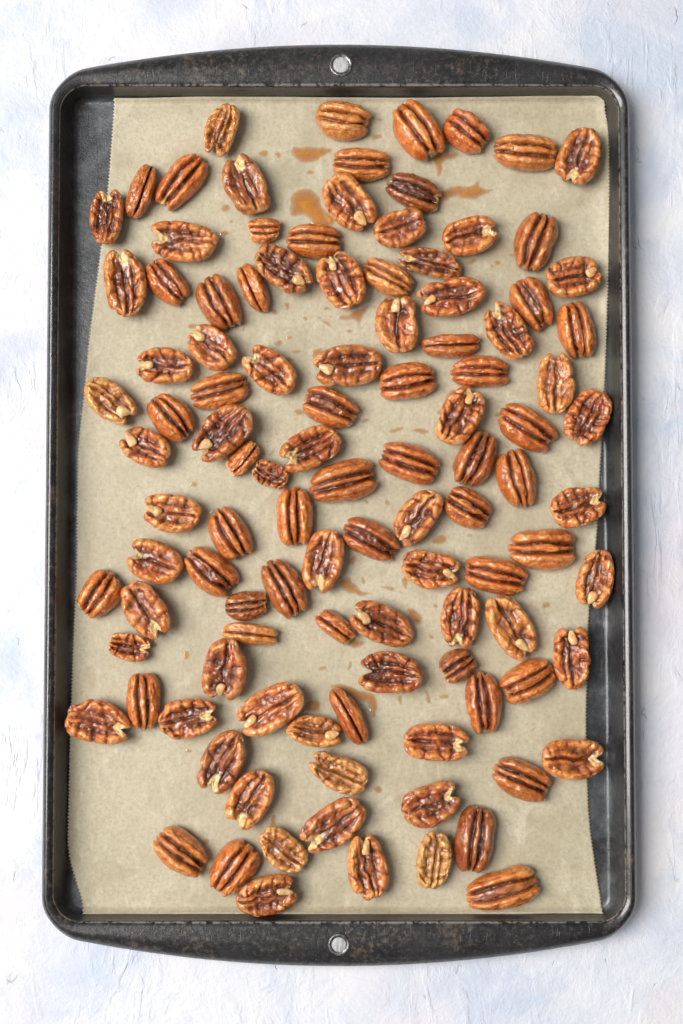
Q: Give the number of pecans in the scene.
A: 109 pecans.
